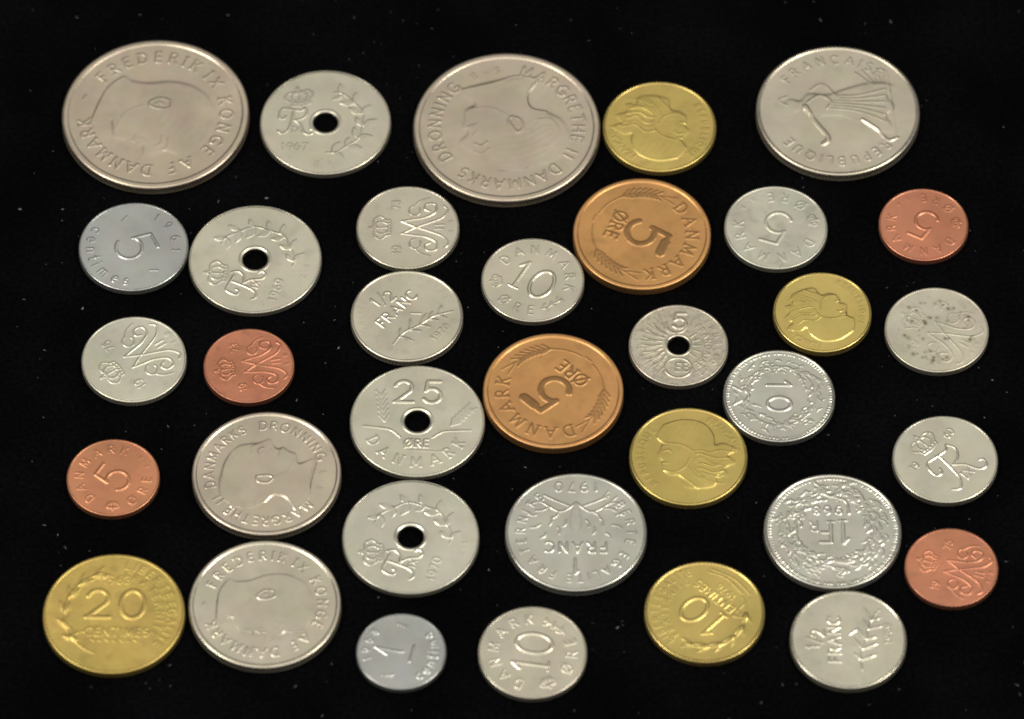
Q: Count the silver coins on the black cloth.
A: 24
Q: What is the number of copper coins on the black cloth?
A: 6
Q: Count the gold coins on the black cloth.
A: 5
